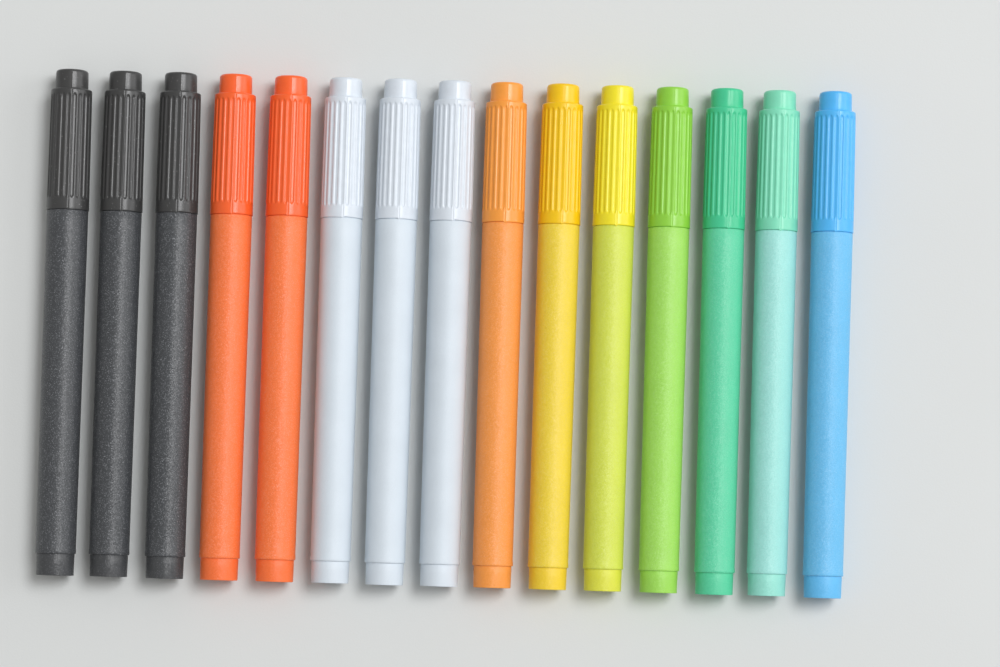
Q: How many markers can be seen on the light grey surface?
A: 15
